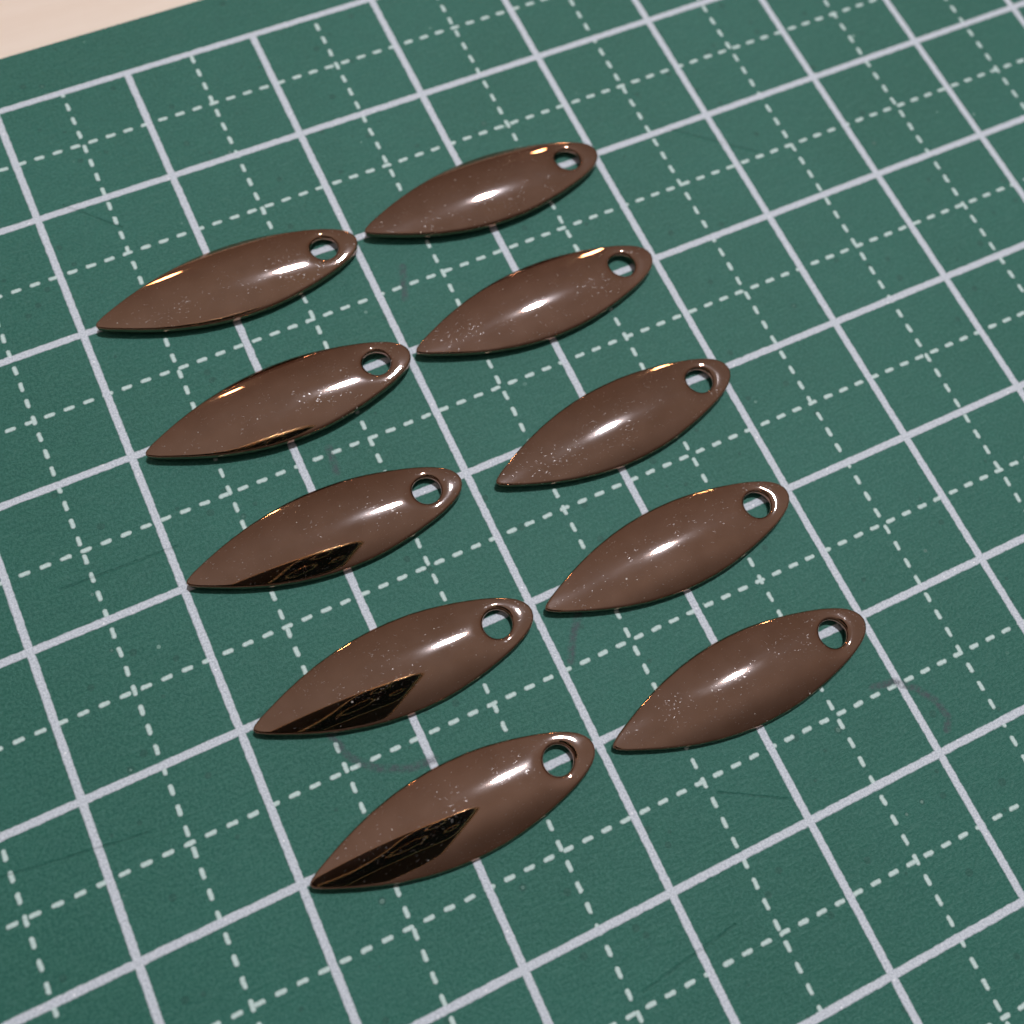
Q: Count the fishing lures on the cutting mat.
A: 10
